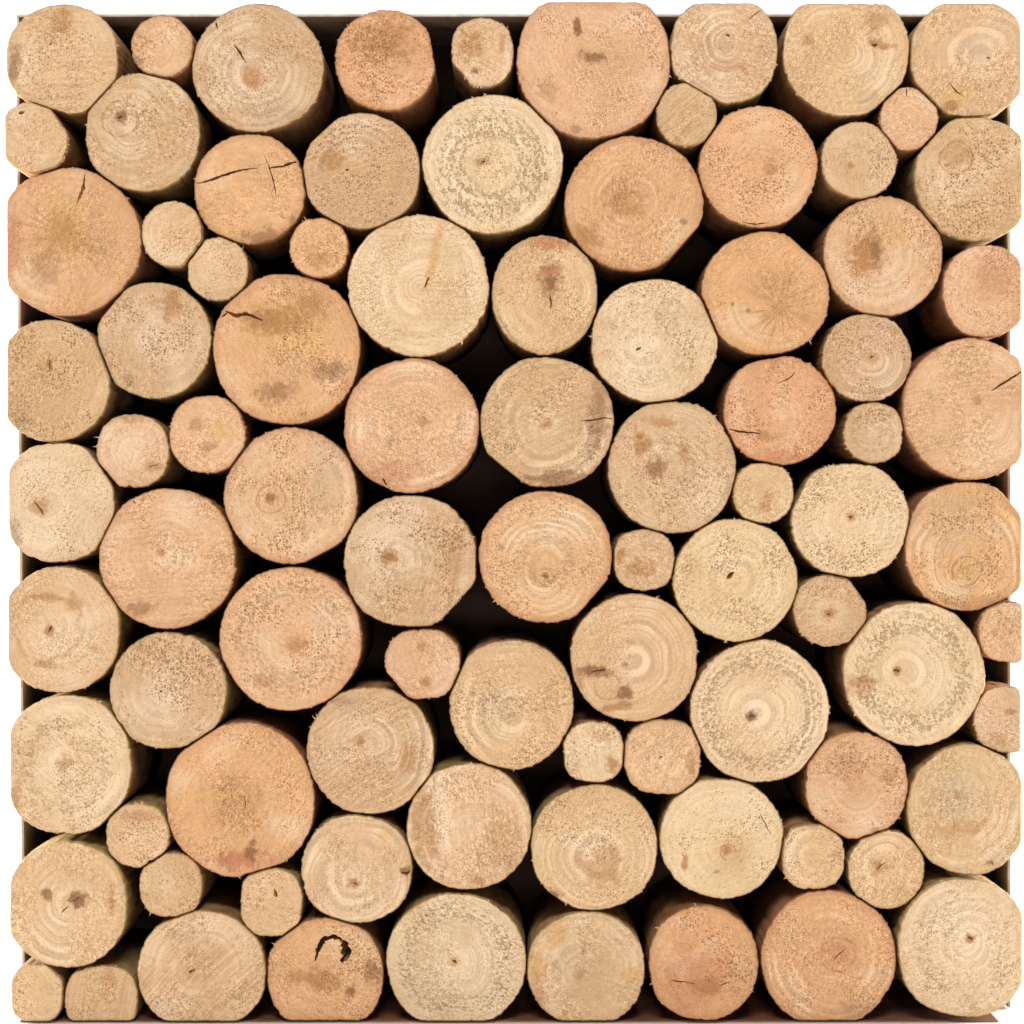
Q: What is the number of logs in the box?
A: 89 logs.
